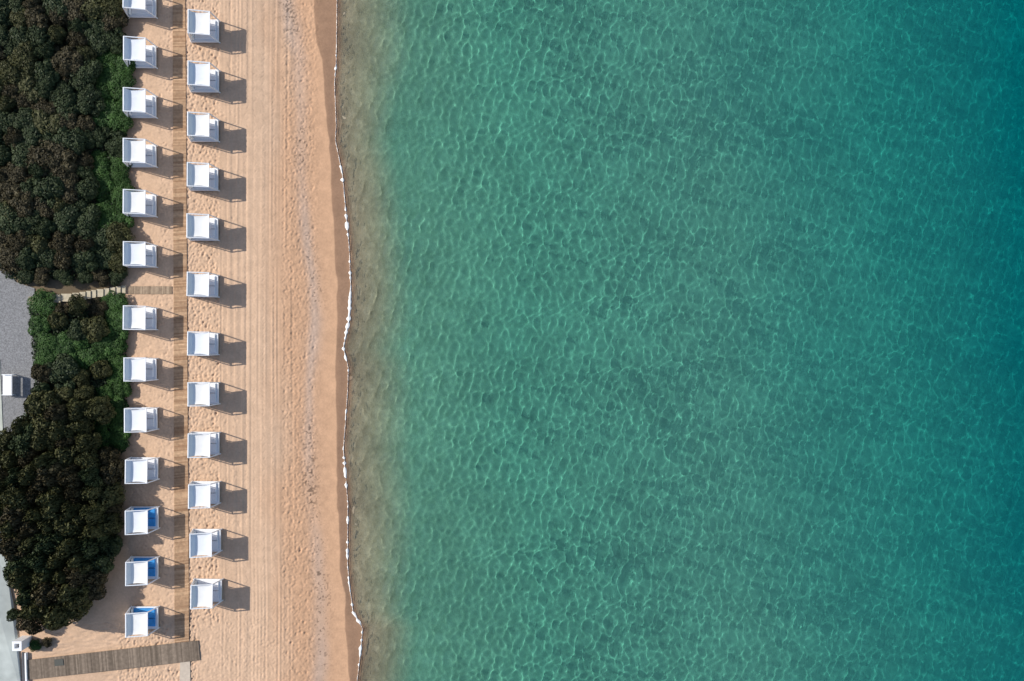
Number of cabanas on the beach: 25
